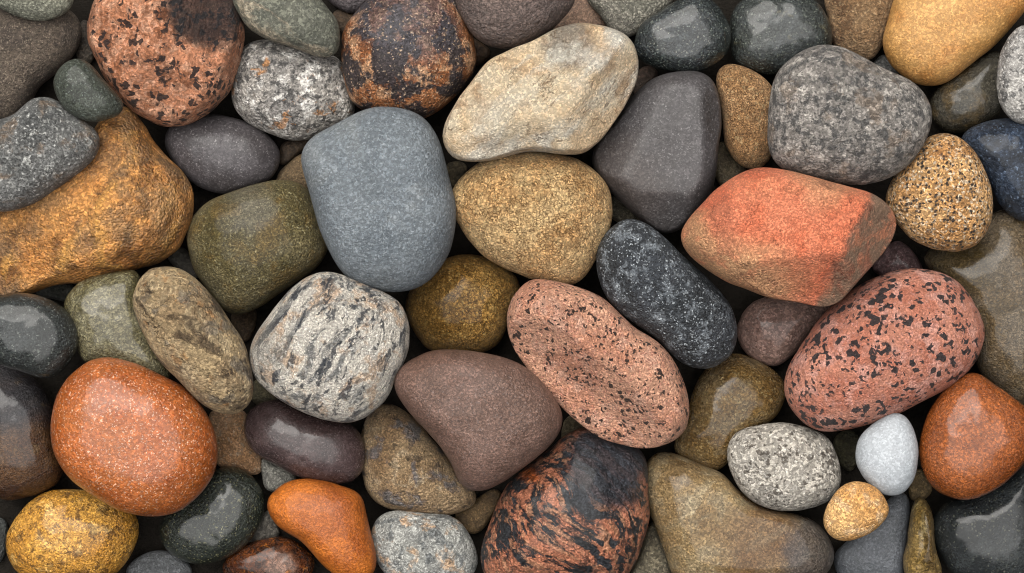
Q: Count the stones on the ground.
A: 85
